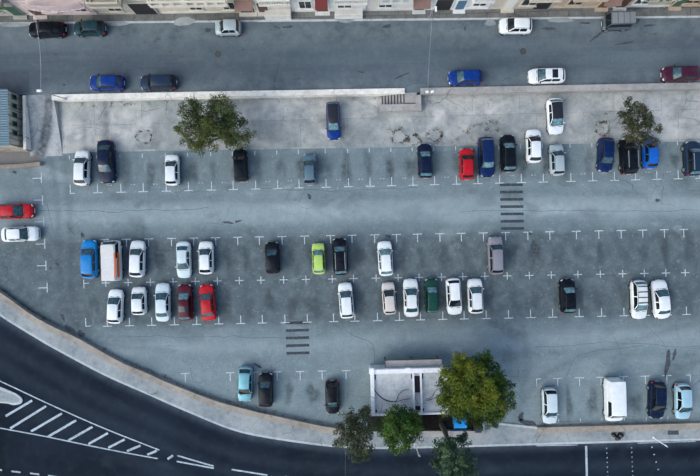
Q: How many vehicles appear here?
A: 60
